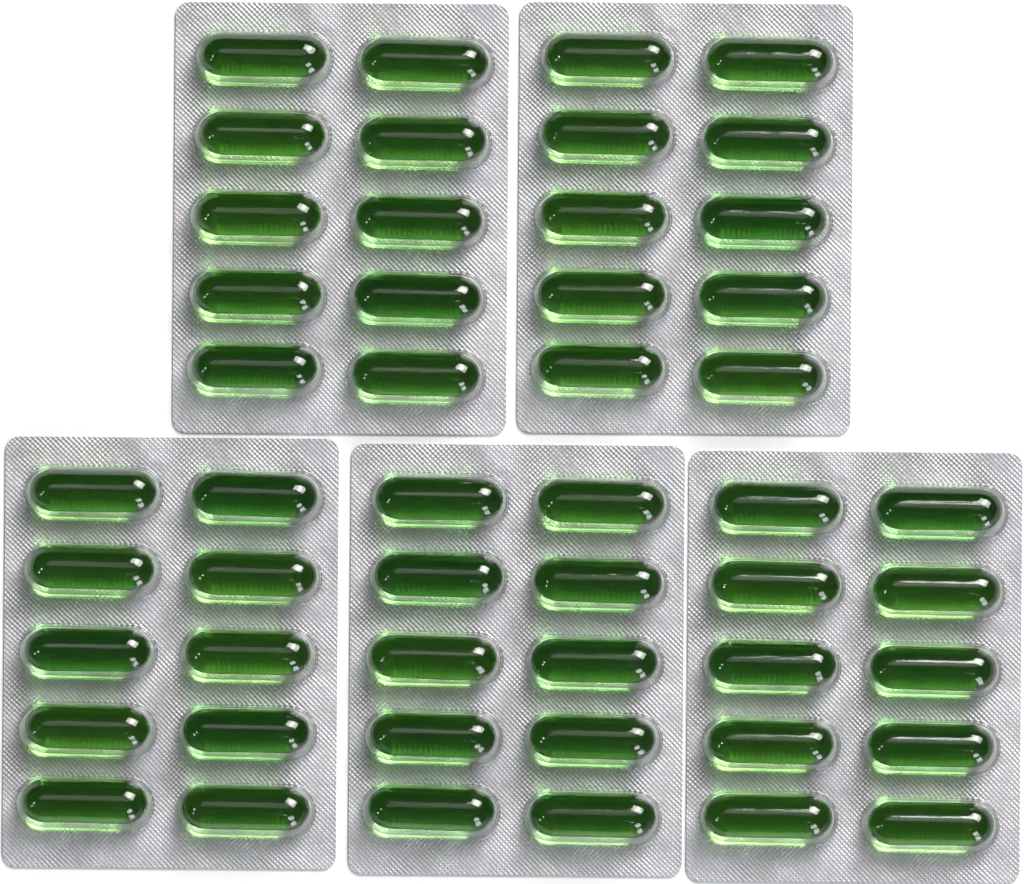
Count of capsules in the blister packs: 50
